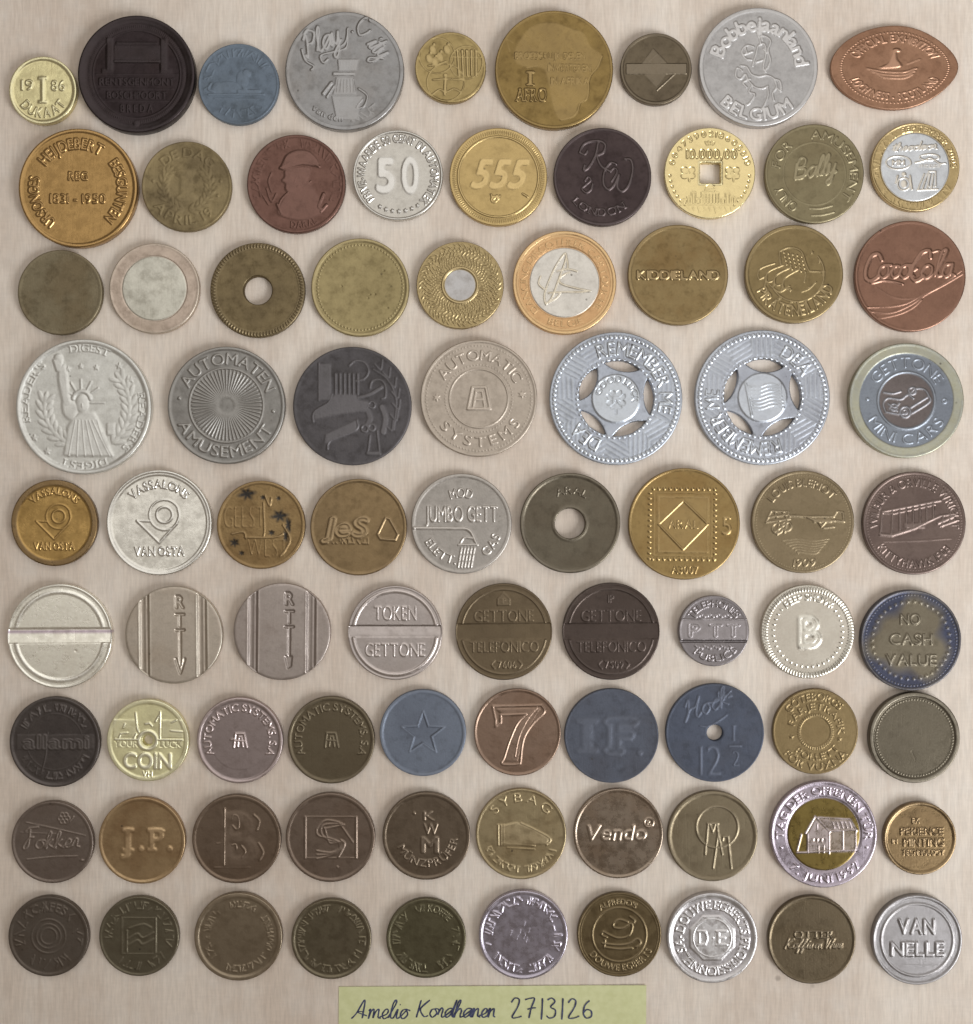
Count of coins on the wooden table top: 82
